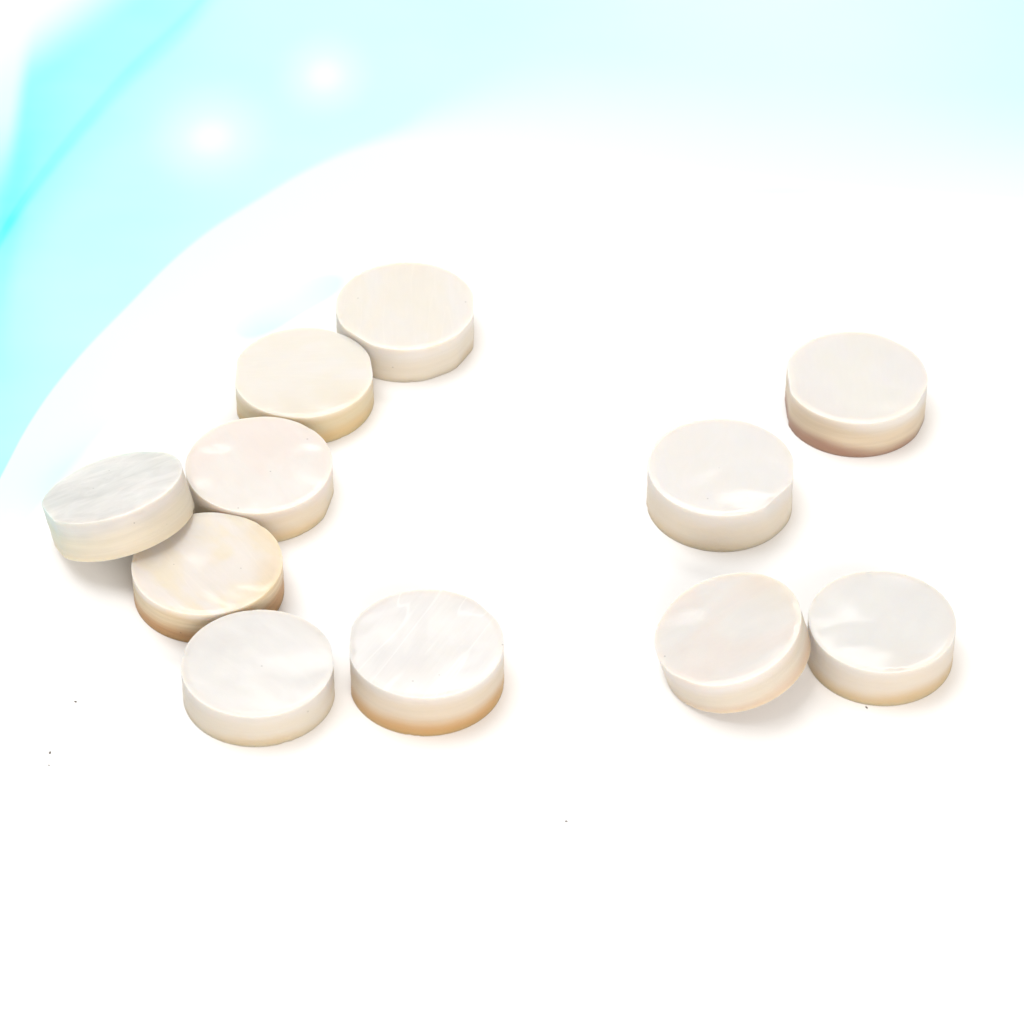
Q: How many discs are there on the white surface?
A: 11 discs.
